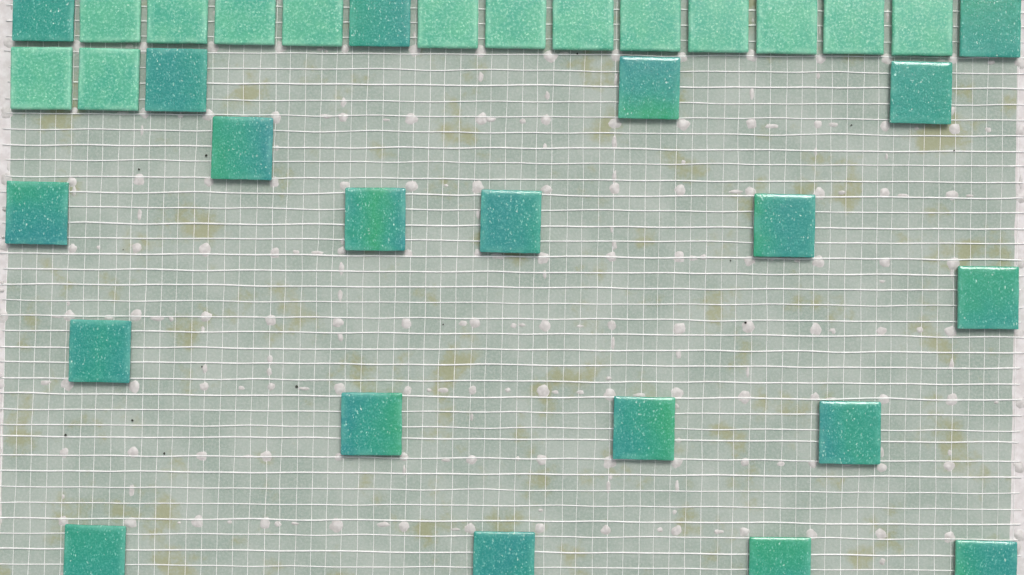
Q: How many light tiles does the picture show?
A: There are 14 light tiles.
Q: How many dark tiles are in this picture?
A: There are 20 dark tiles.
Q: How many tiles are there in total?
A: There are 34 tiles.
